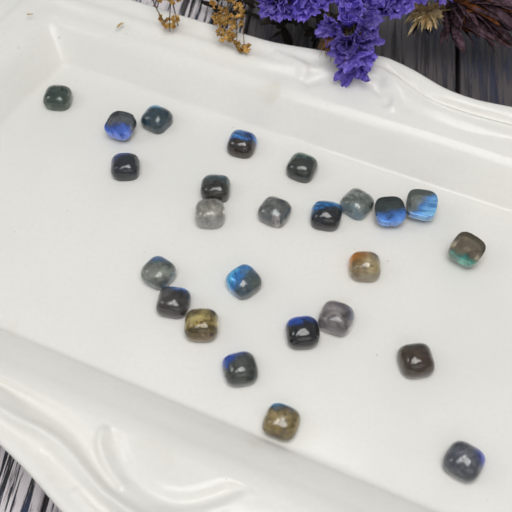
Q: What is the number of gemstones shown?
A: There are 25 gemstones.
